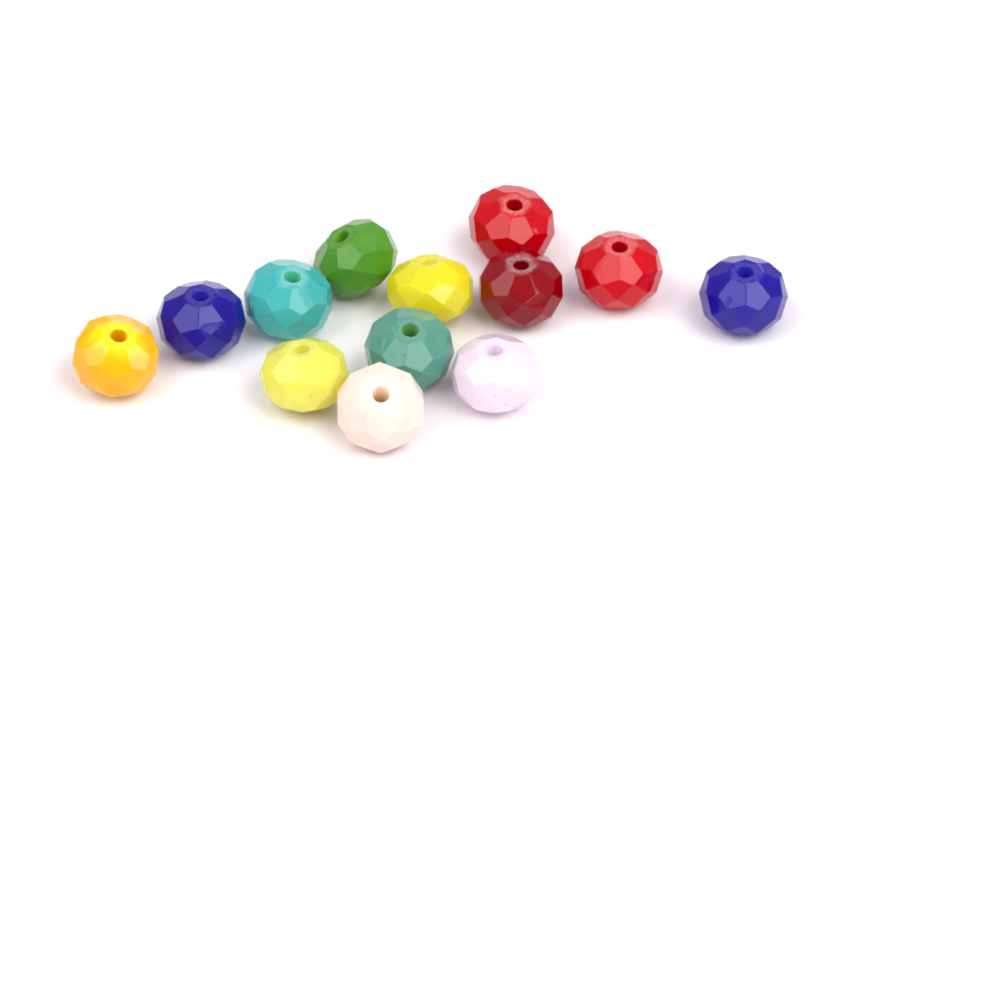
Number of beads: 13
